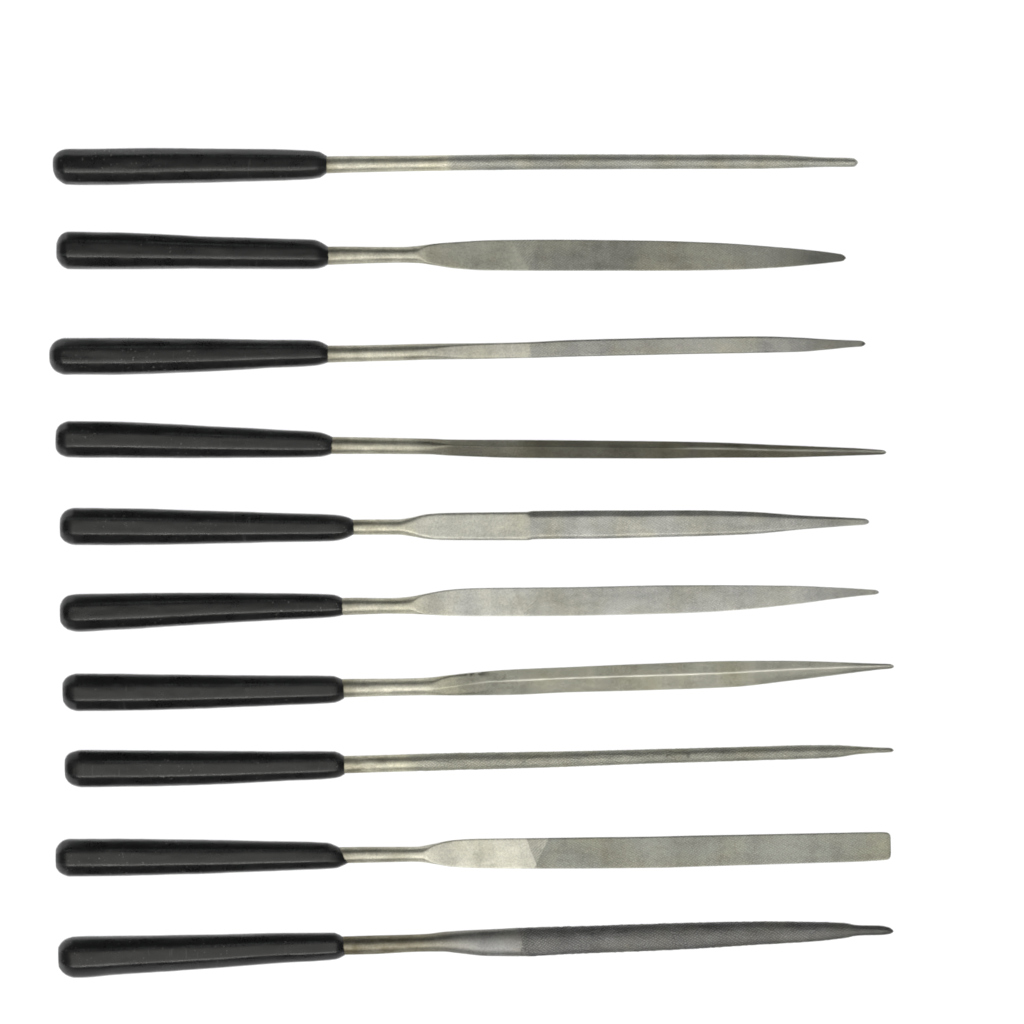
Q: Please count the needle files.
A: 10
